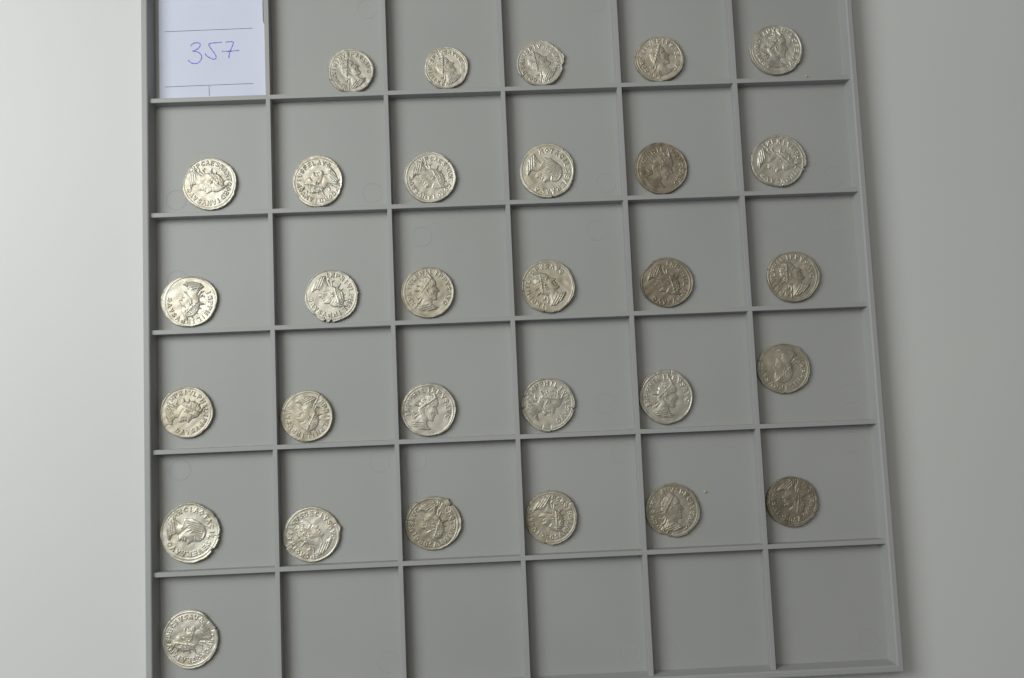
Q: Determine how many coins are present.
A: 30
